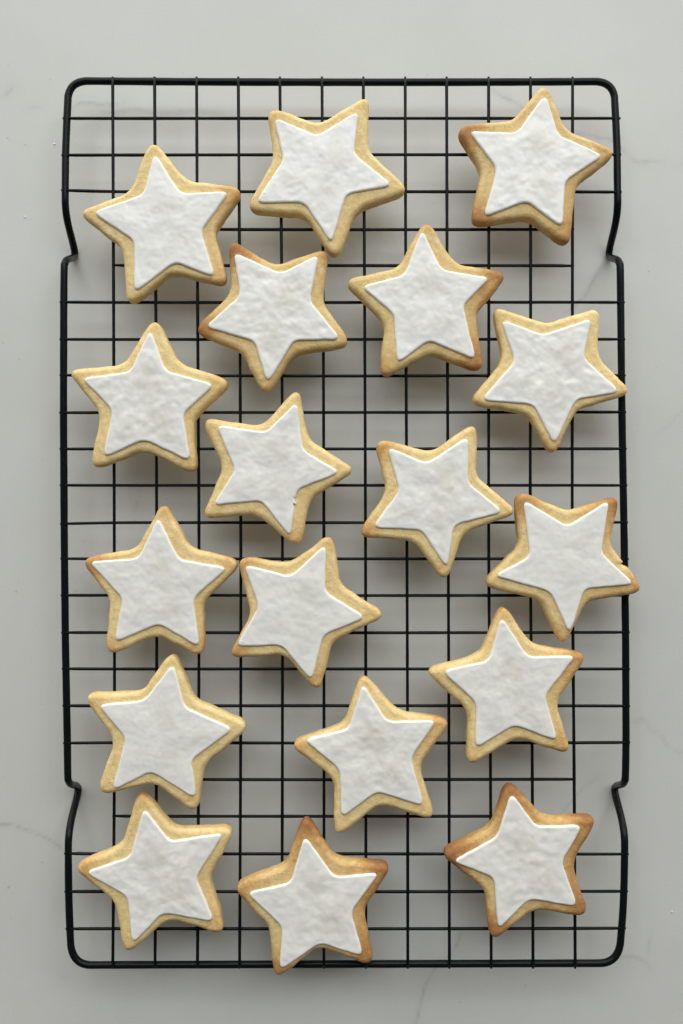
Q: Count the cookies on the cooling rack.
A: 18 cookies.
